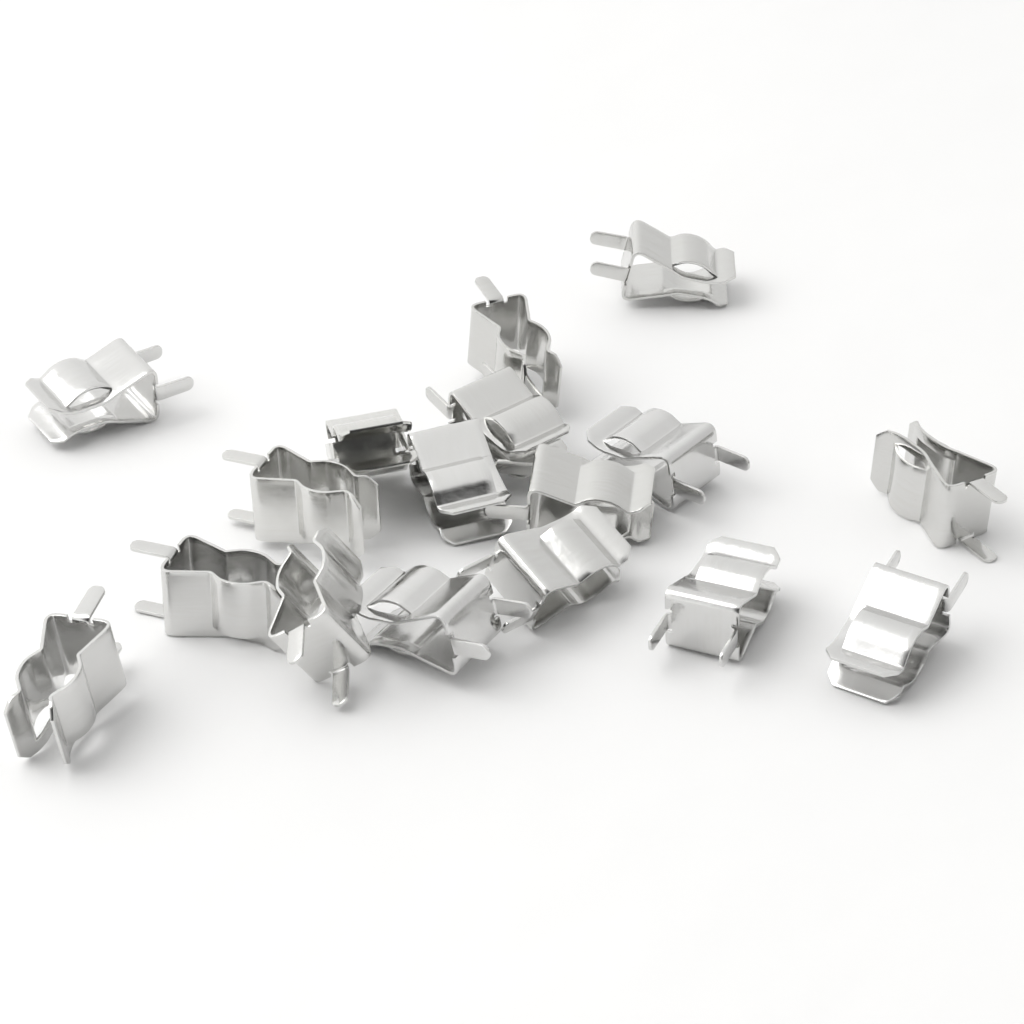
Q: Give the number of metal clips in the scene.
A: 17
